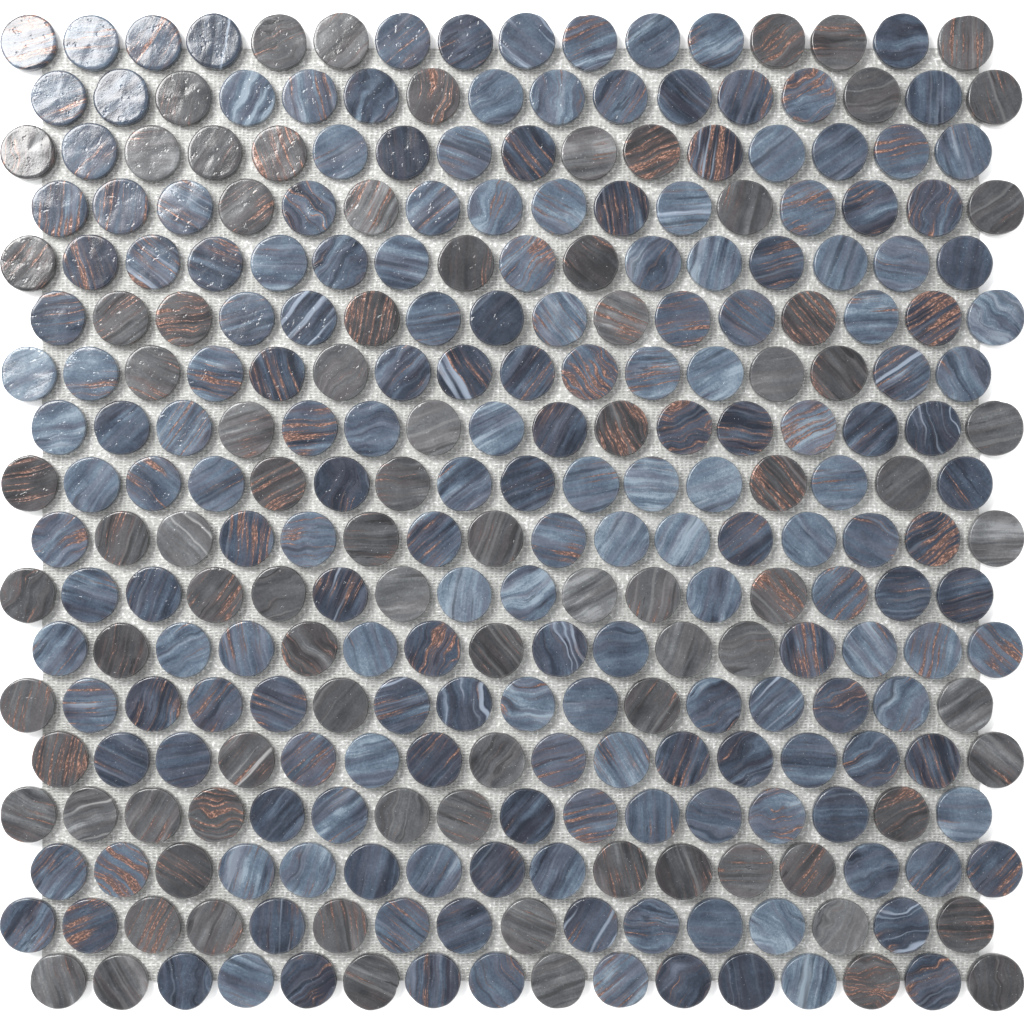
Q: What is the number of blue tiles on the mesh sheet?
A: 199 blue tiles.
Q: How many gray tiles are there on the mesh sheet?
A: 89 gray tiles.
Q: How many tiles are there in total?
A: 288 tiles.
